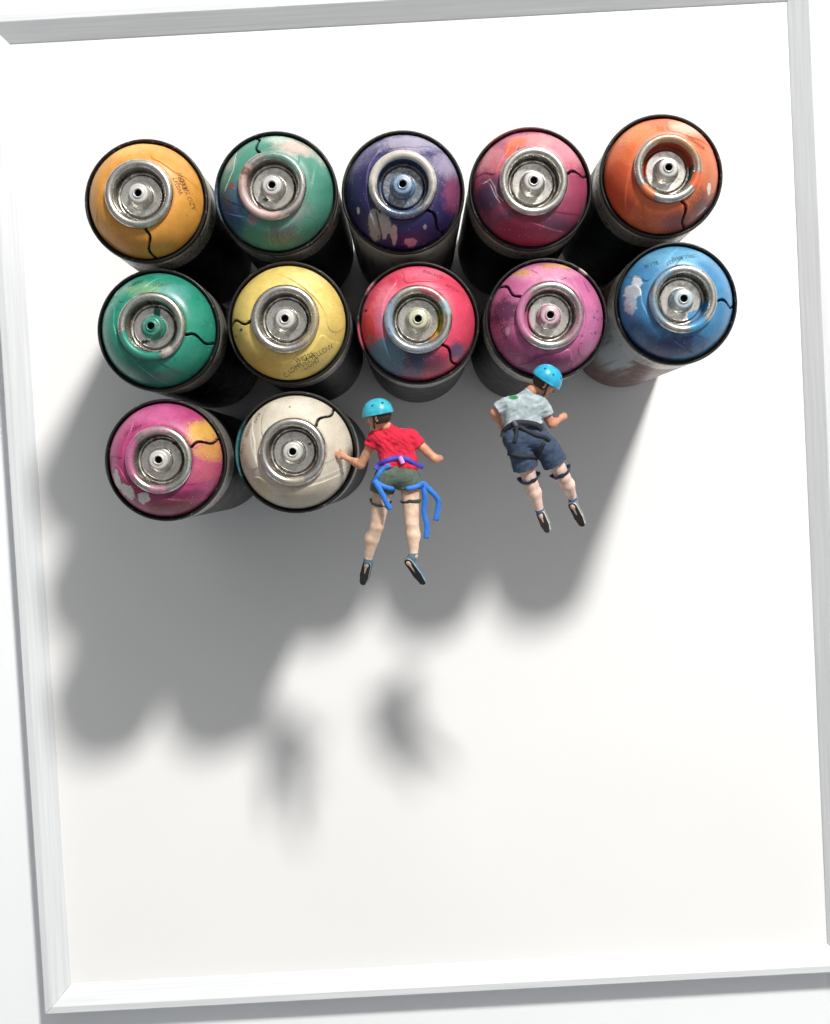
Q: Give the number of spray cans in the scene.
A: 12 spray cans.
